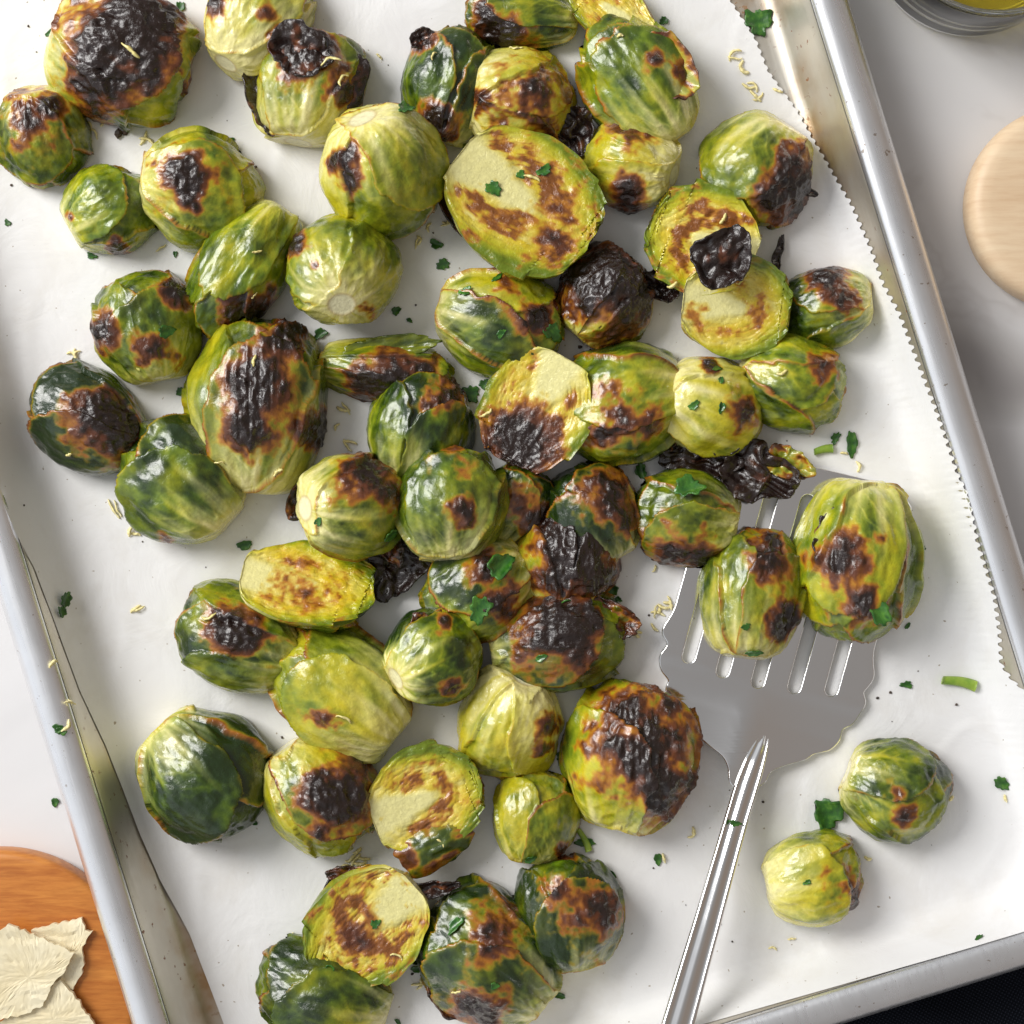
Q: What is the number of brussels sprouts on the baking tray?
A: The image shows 58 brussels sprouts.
